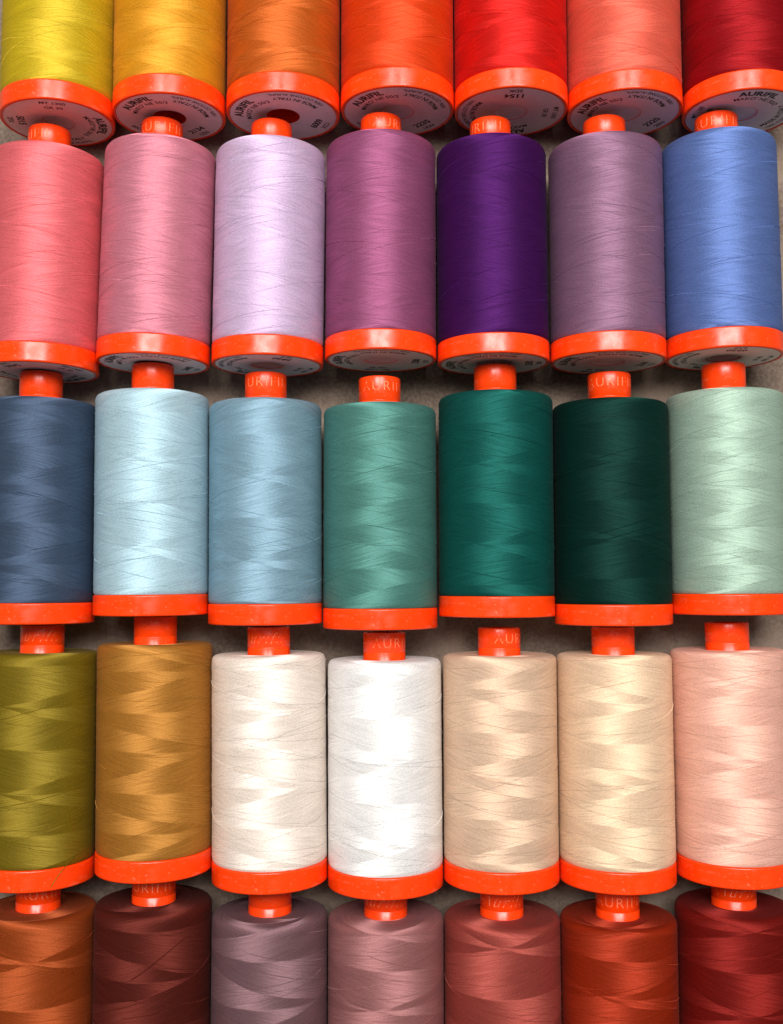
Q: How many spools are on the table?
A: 35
